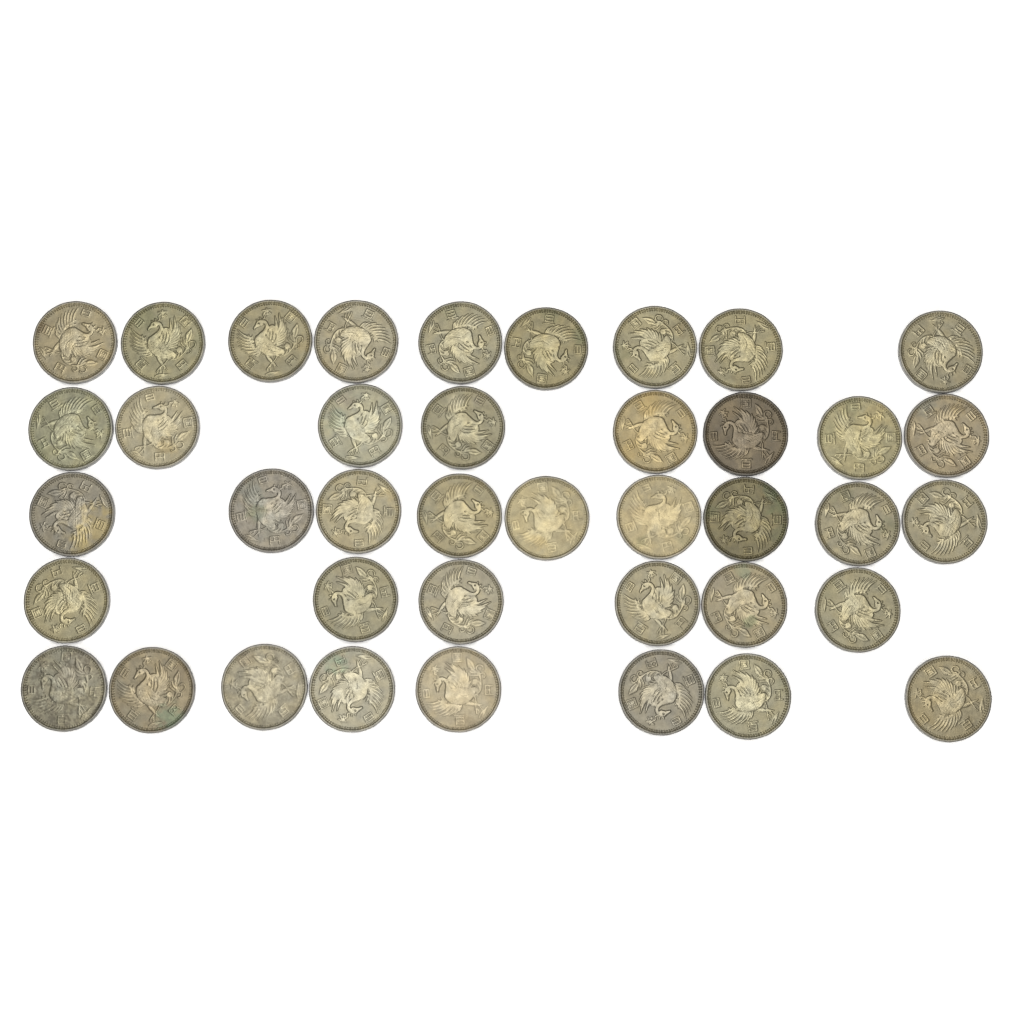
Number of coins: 40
